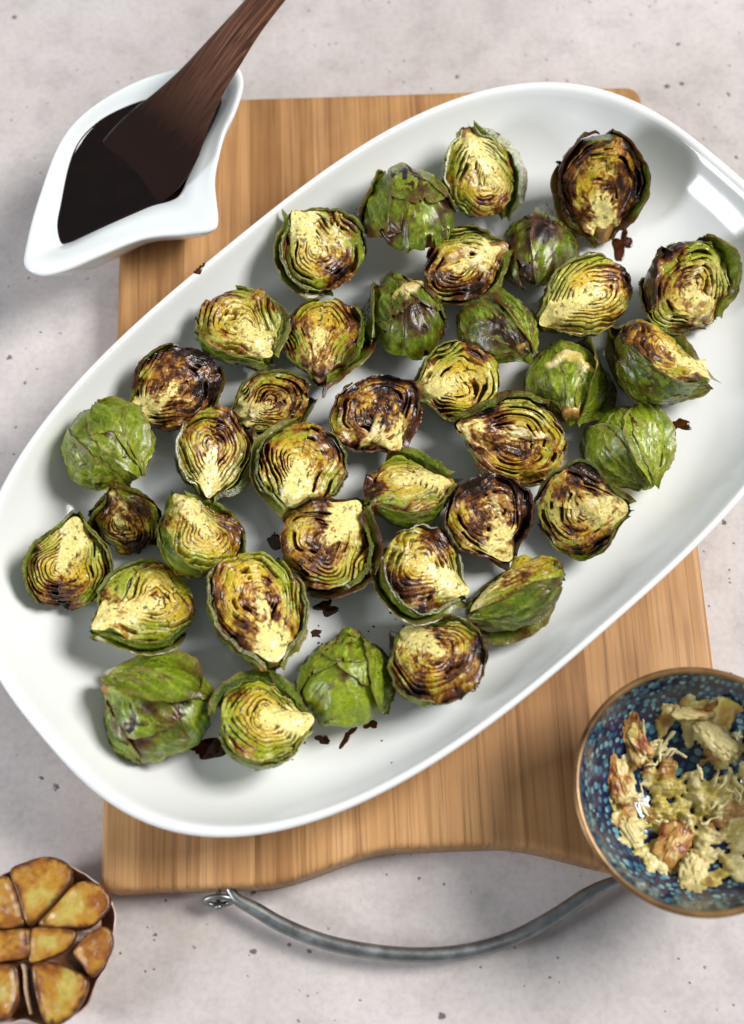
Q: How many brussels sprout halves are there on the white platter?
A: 38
